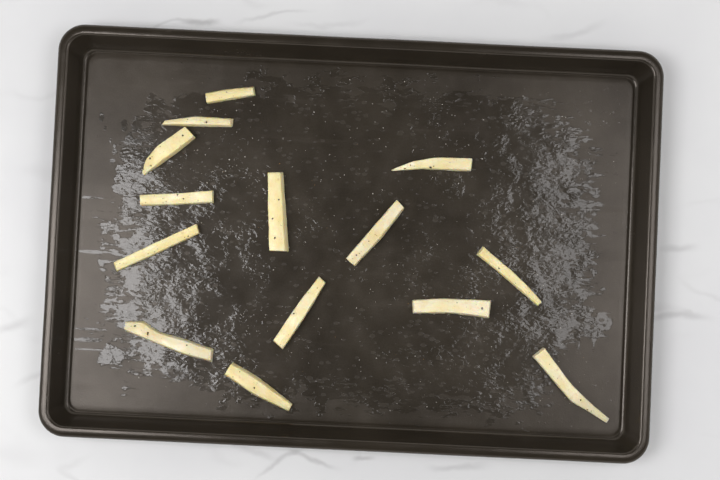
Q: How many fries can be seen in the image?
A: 14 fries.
